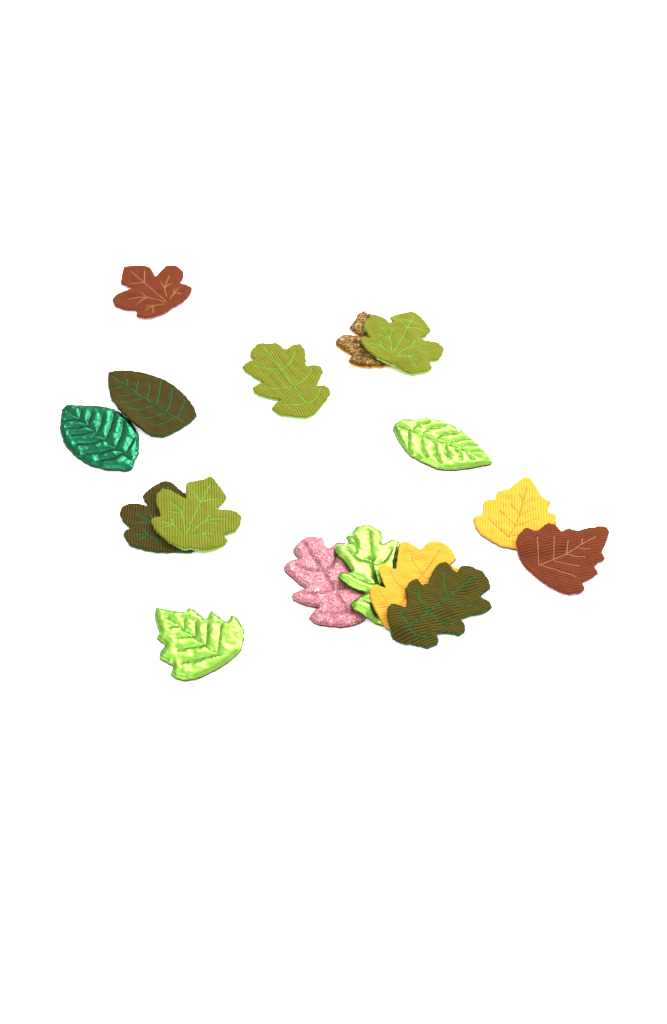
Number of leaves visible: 16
